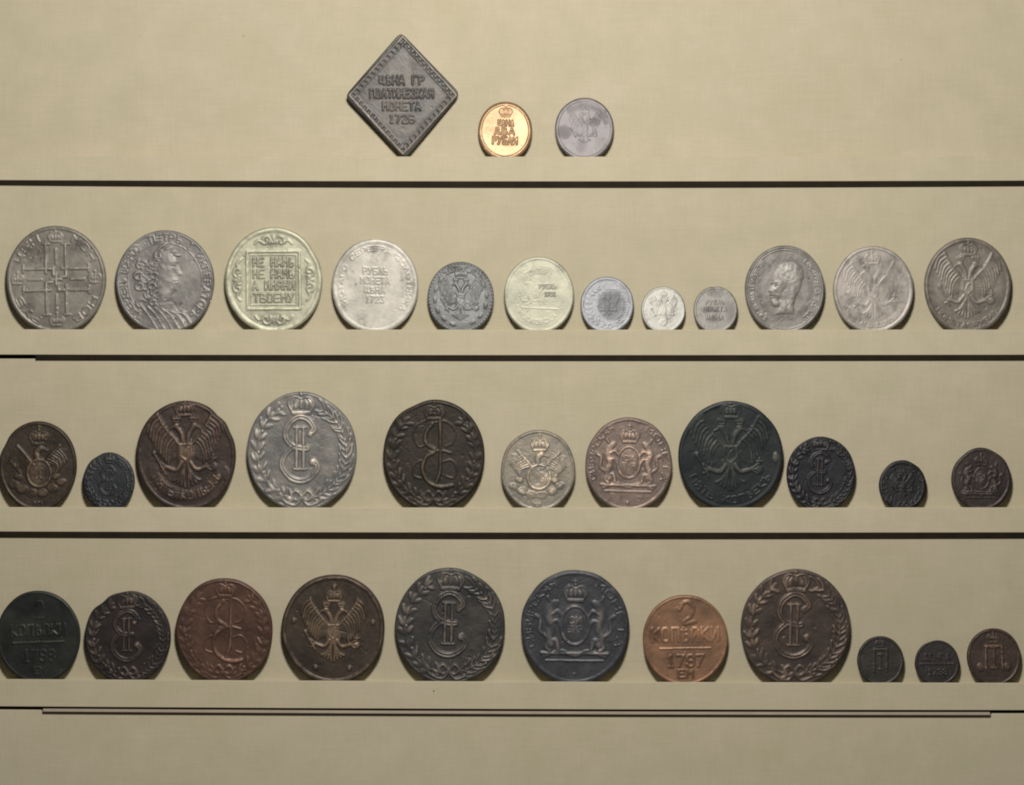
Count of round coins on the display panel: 36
